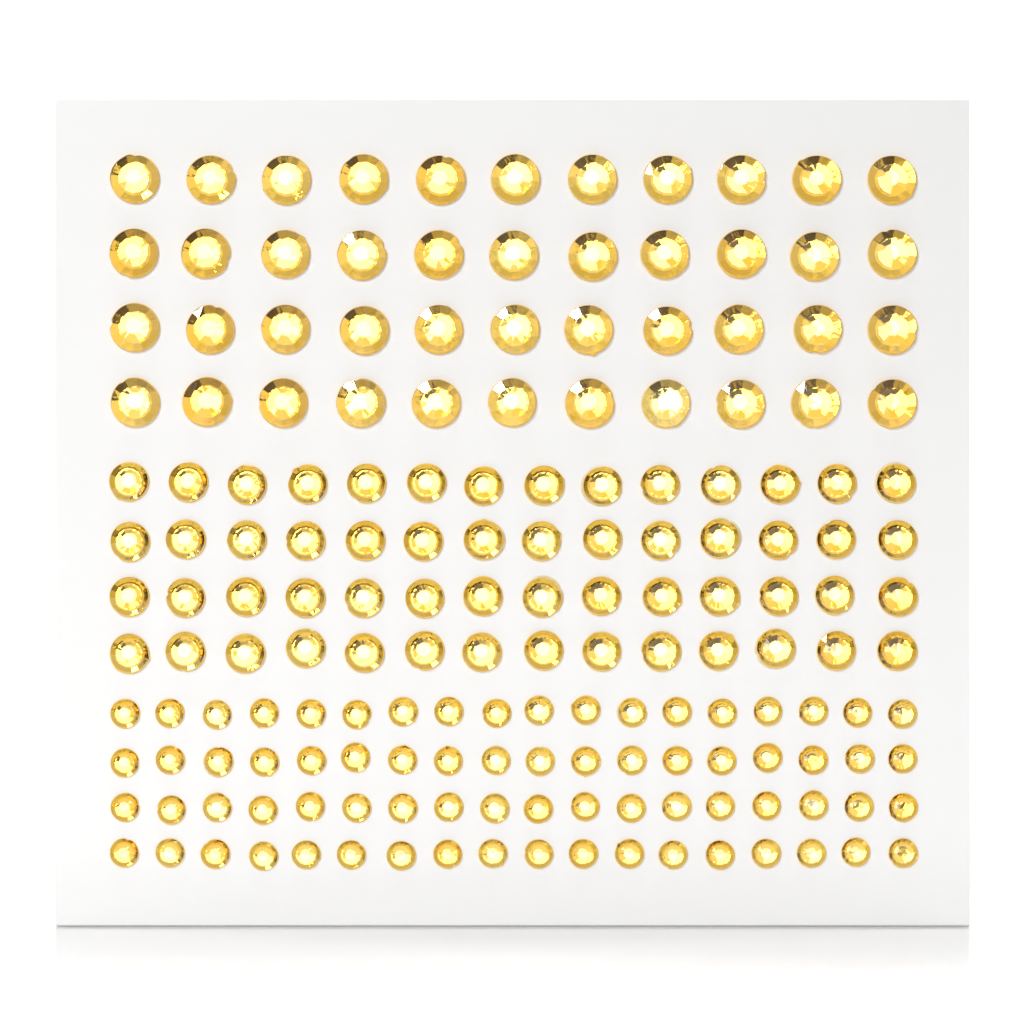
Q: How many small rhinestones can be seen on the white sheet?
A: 72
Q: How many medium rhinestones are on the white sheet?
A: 56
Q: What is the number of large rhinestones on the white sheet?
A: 44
